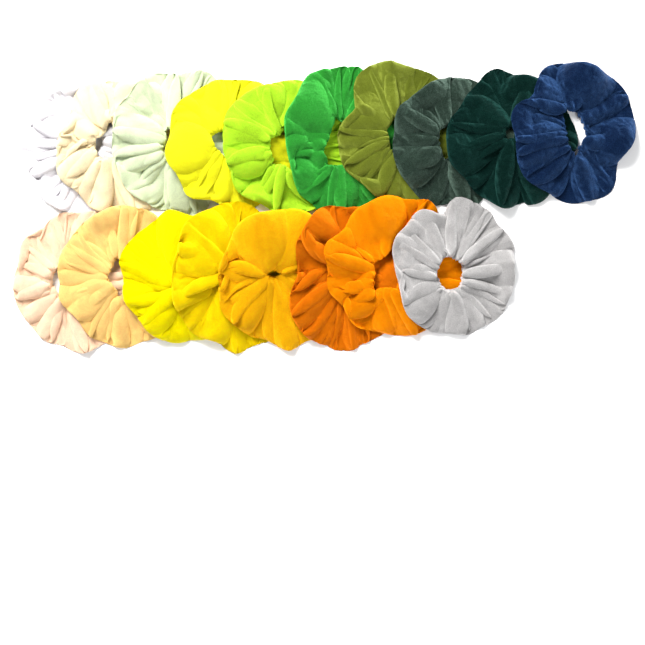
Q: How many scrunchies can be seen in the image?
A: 18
